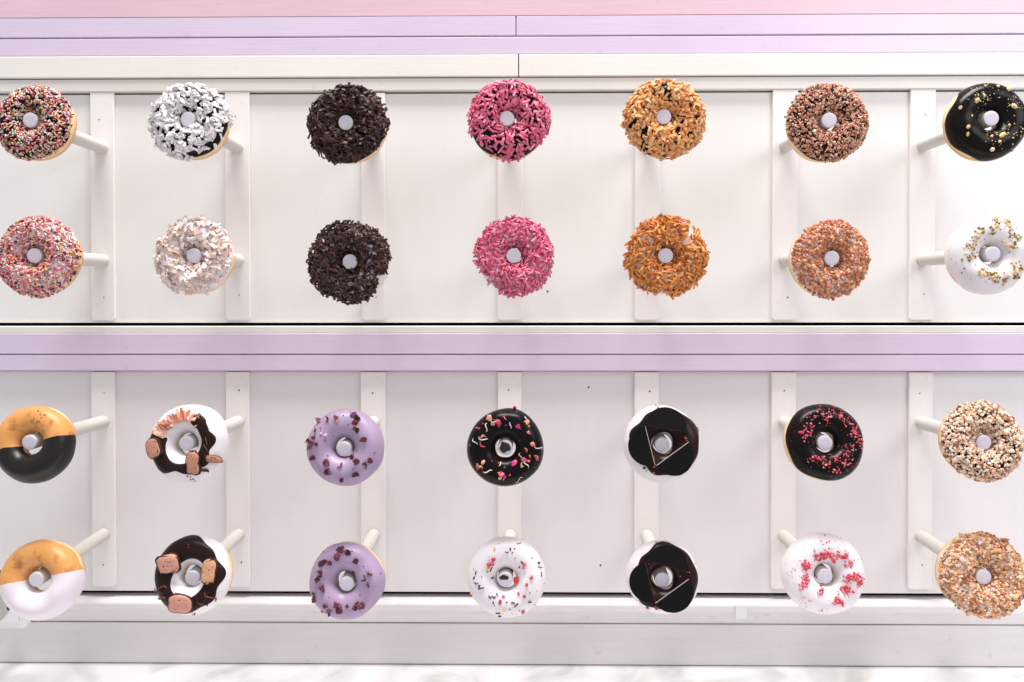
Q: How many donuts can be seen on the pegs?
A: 28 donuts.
